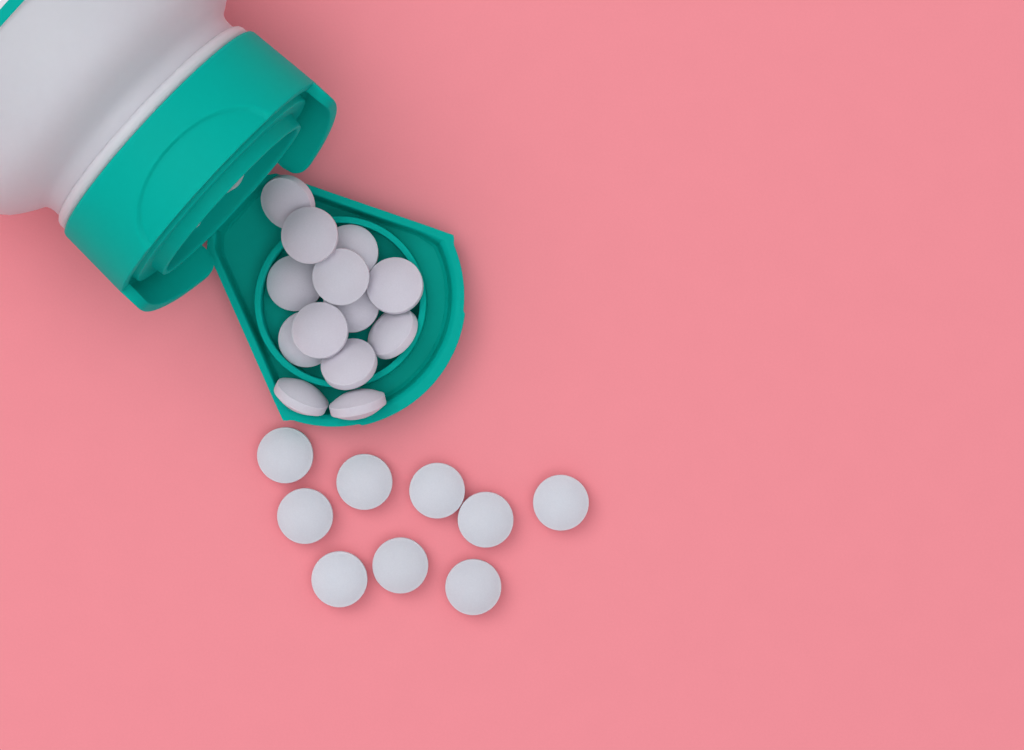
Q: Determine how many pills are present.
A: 22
